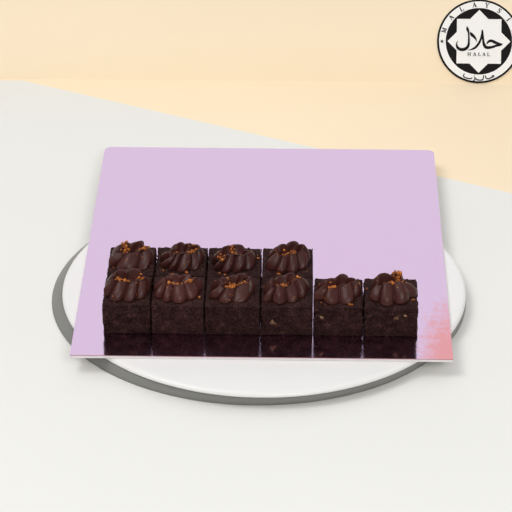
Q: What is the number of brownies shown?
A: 10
